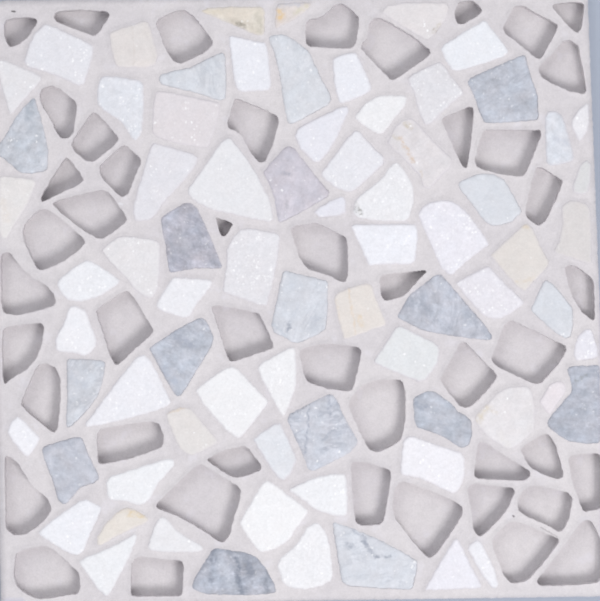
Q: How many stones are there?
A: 74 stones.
